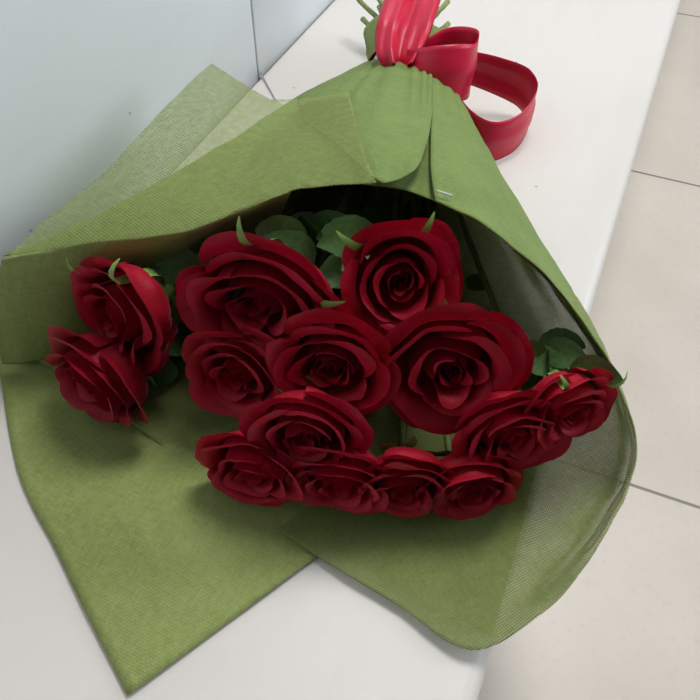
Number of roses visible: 14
